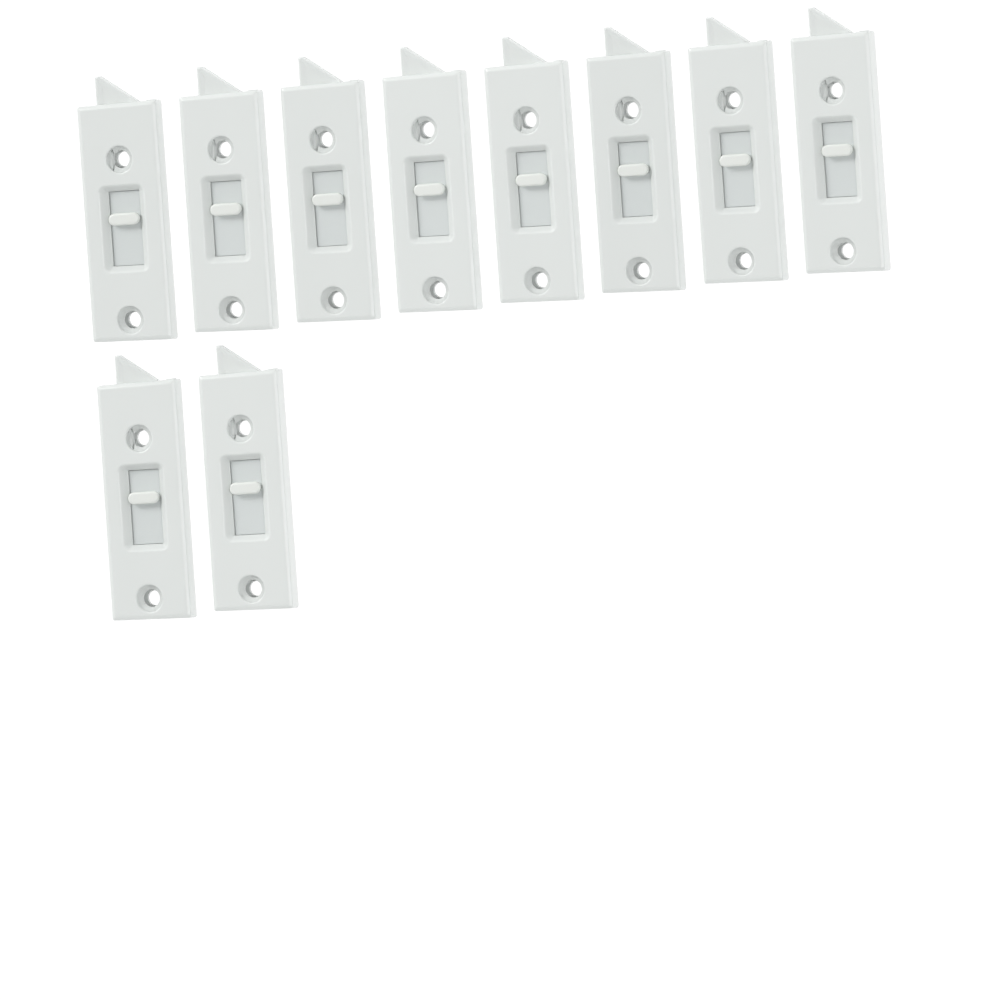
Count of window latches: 10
